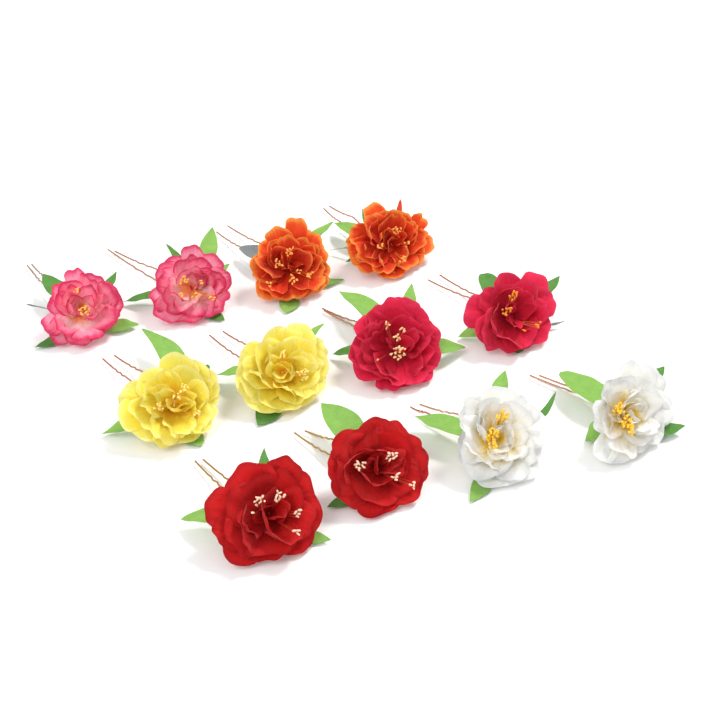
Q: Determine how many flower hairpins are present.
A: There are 12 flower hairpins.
